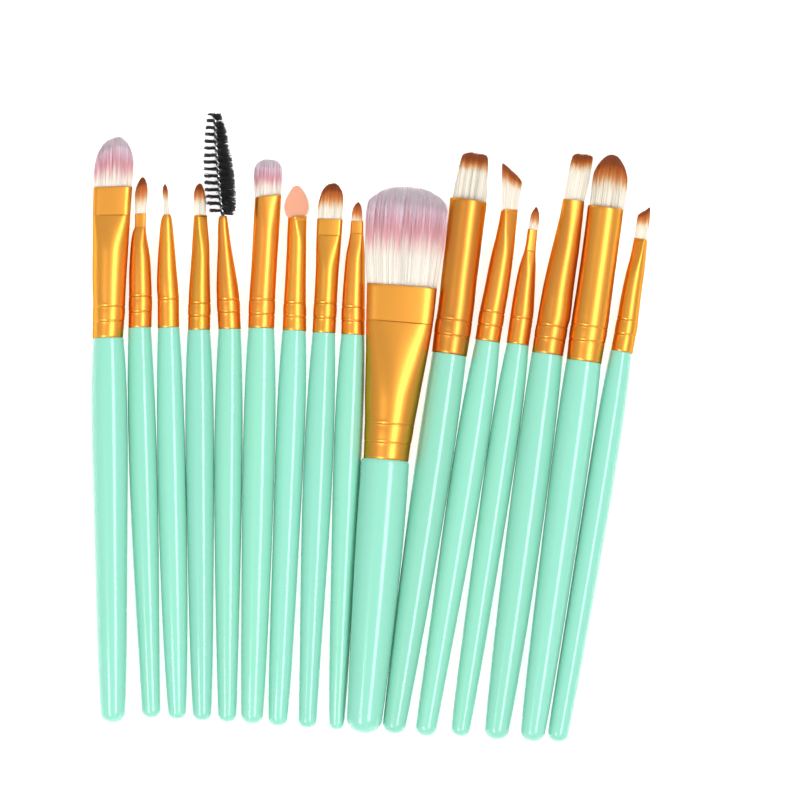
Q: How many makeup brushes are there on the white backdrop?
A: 16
